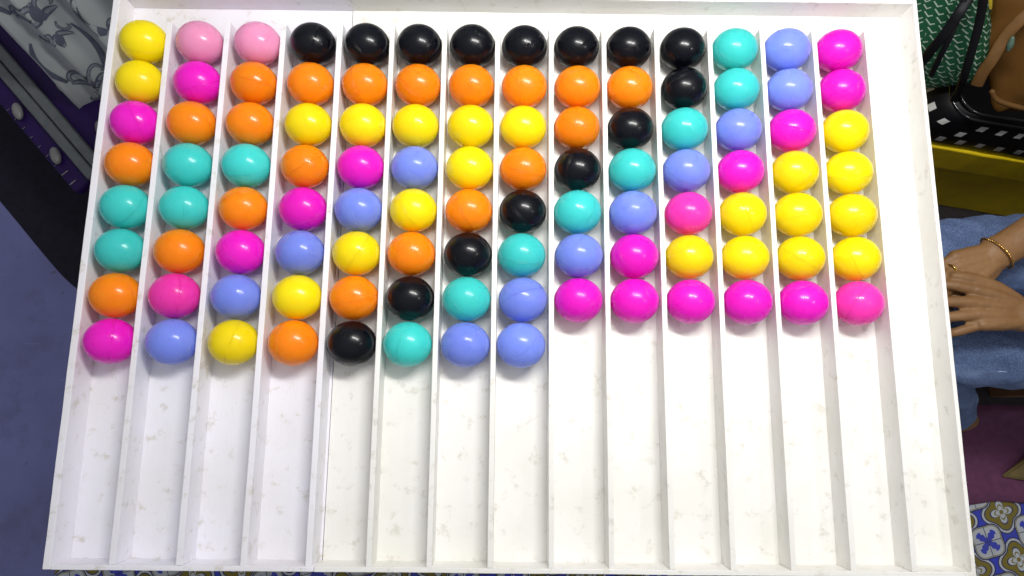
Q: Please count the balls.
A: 106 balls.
